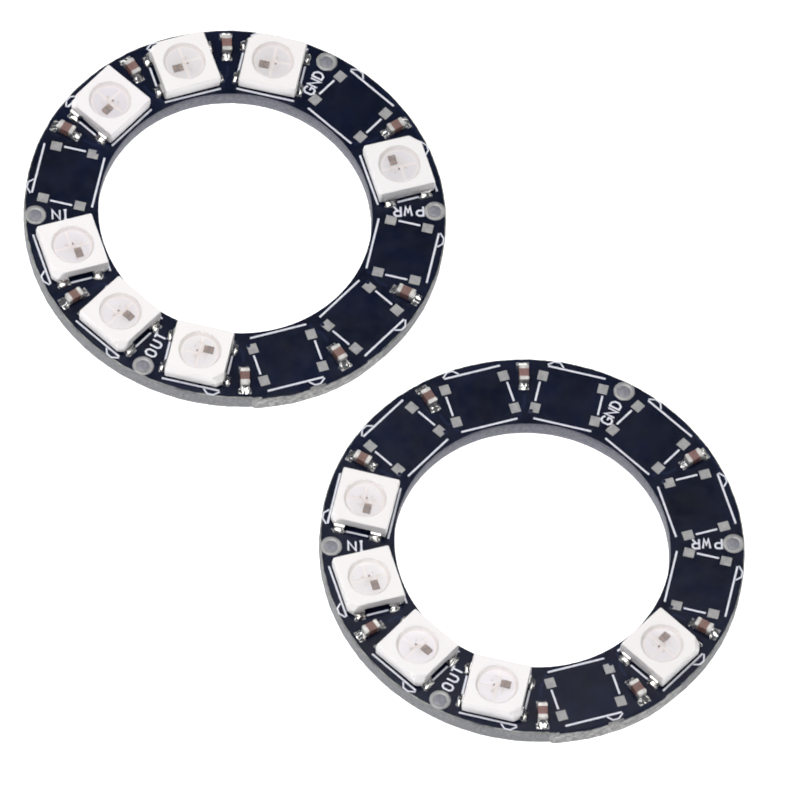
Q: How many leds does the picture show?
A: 12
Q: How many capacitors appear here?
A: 16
